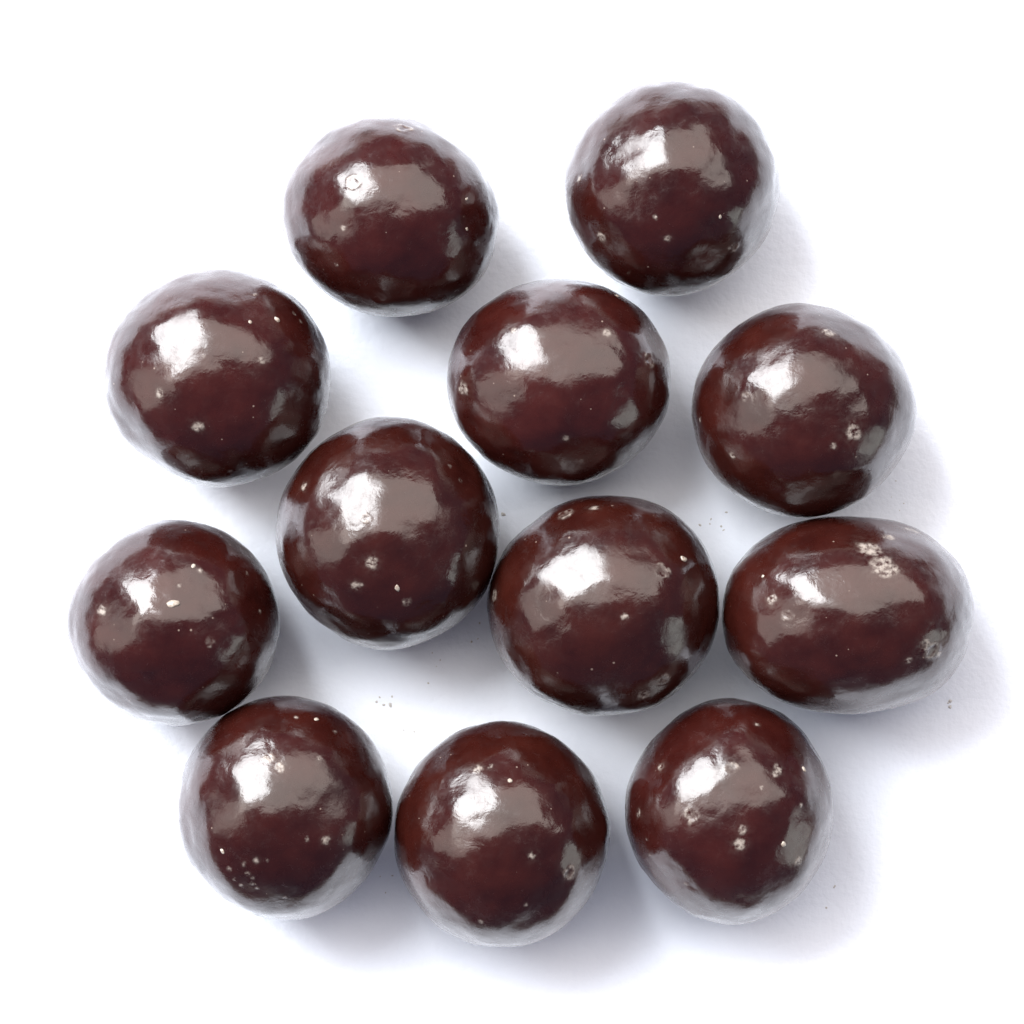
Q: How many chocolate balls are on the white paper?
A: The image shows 12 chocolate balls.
